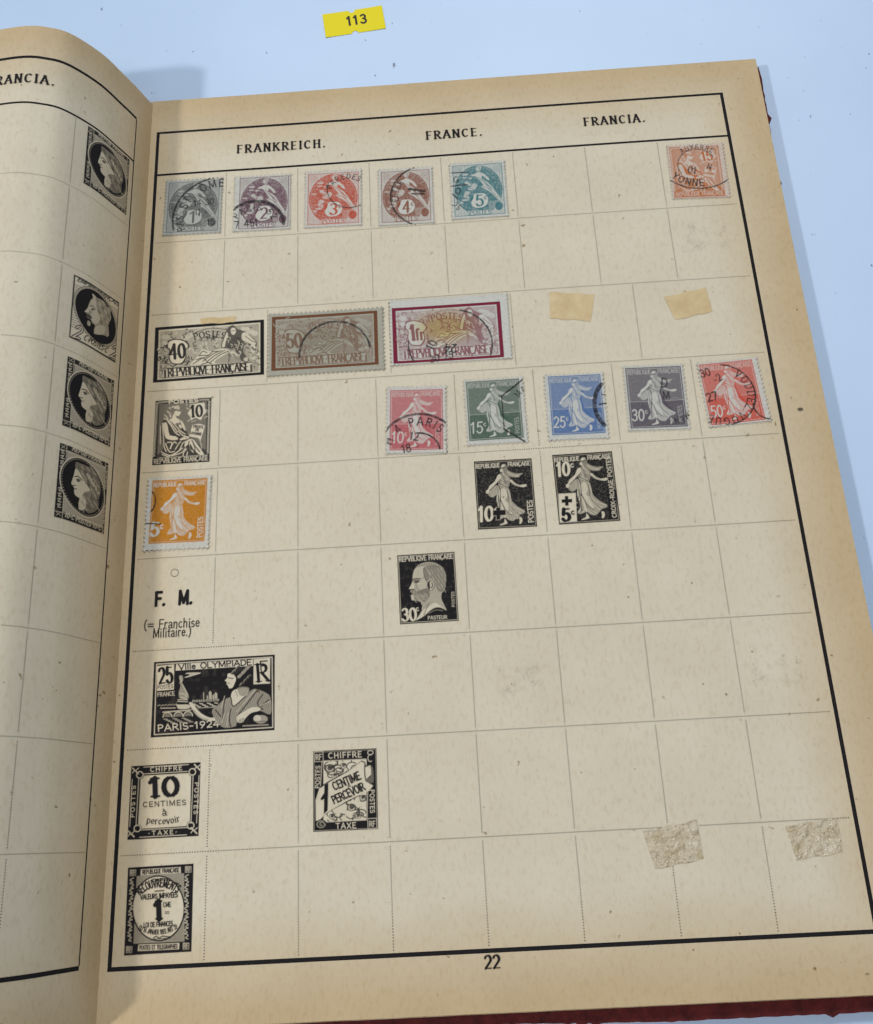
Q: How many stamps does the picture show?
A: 14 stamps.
